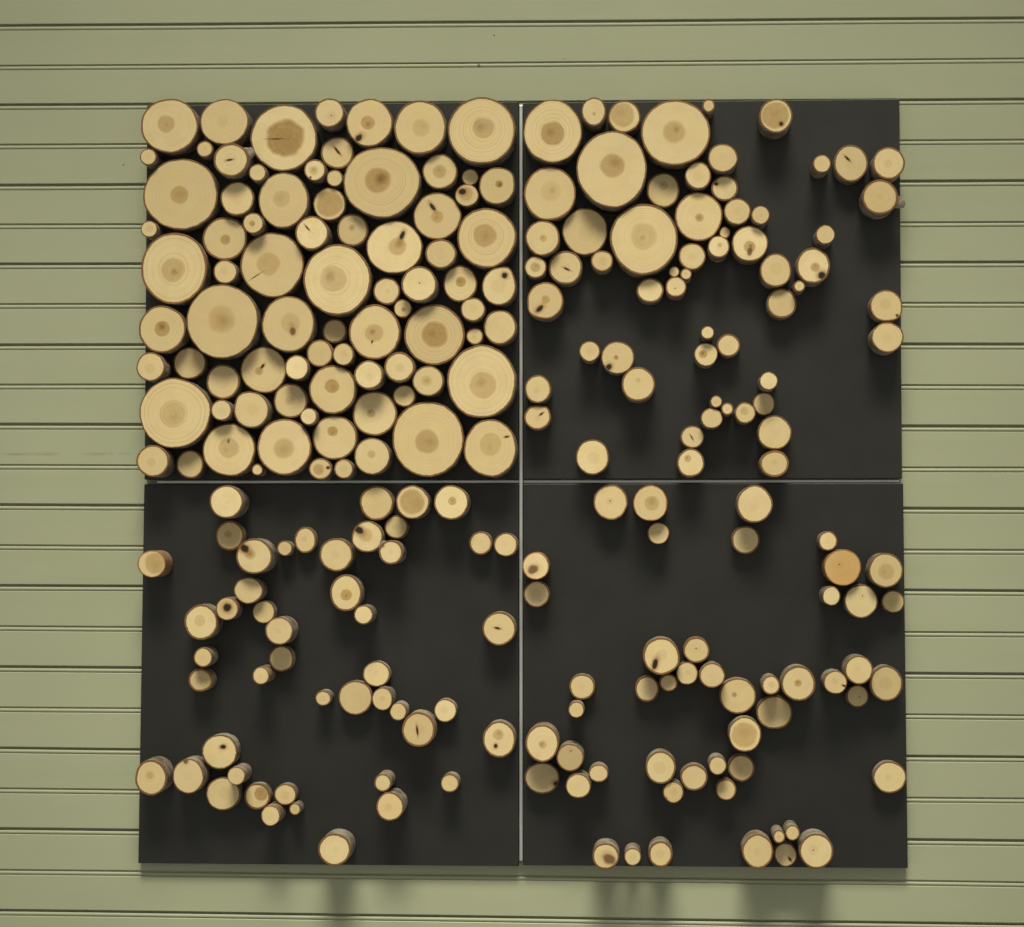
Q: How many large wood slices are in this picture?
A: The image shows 38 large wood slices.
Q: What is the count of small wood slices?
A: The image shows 200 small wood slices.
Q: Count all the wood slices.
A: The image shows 238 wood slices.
